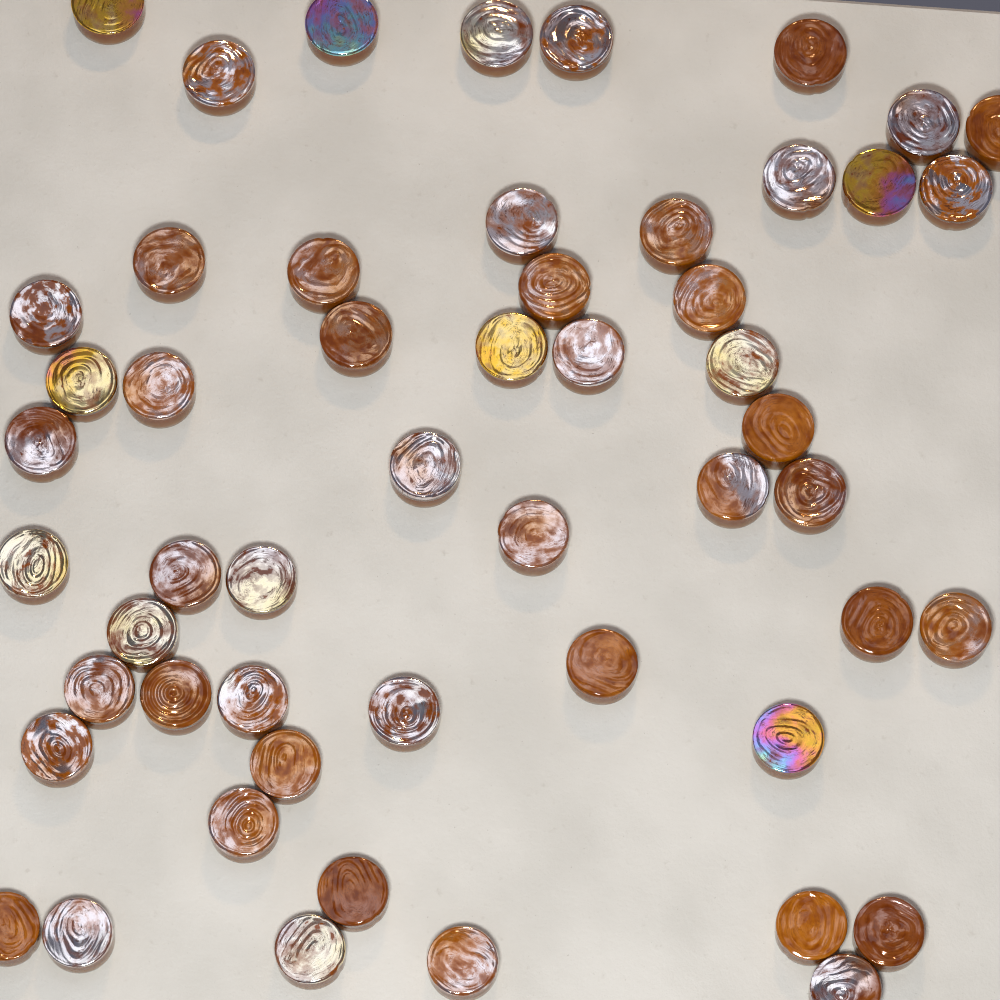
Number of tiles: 53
